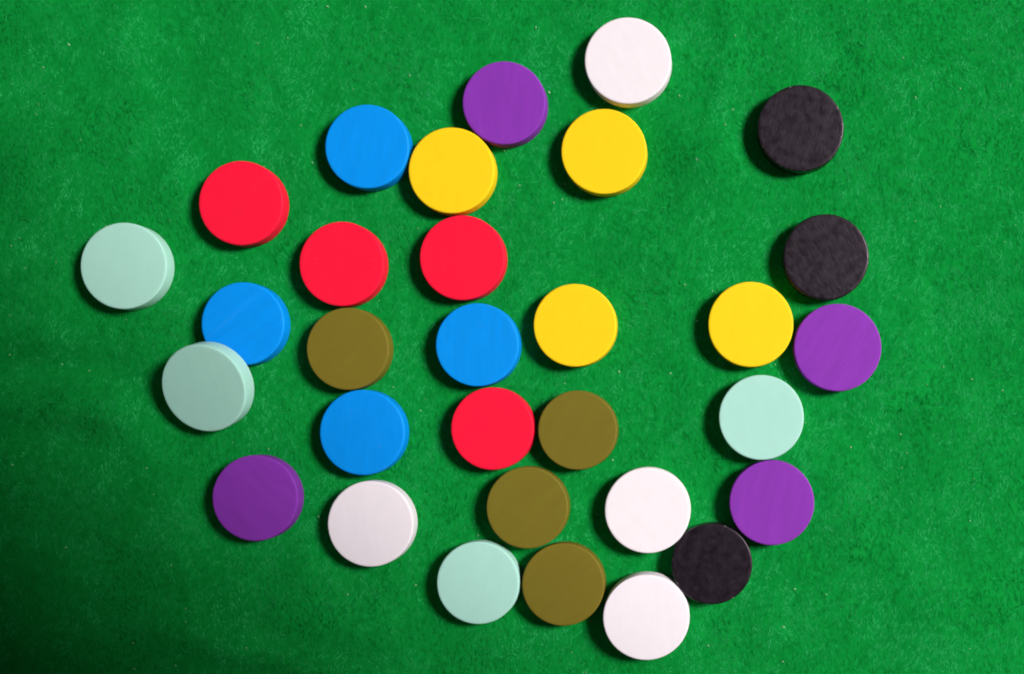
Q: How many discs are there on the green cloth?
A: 31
